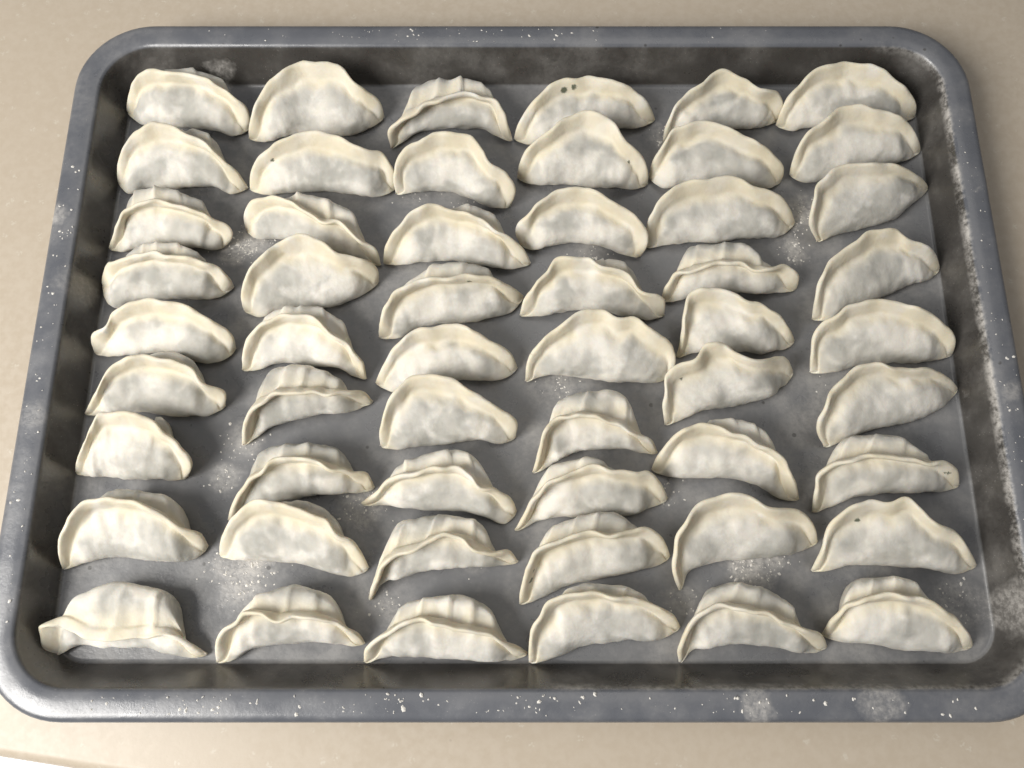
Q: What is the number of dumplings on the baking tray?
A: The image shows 54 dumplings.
